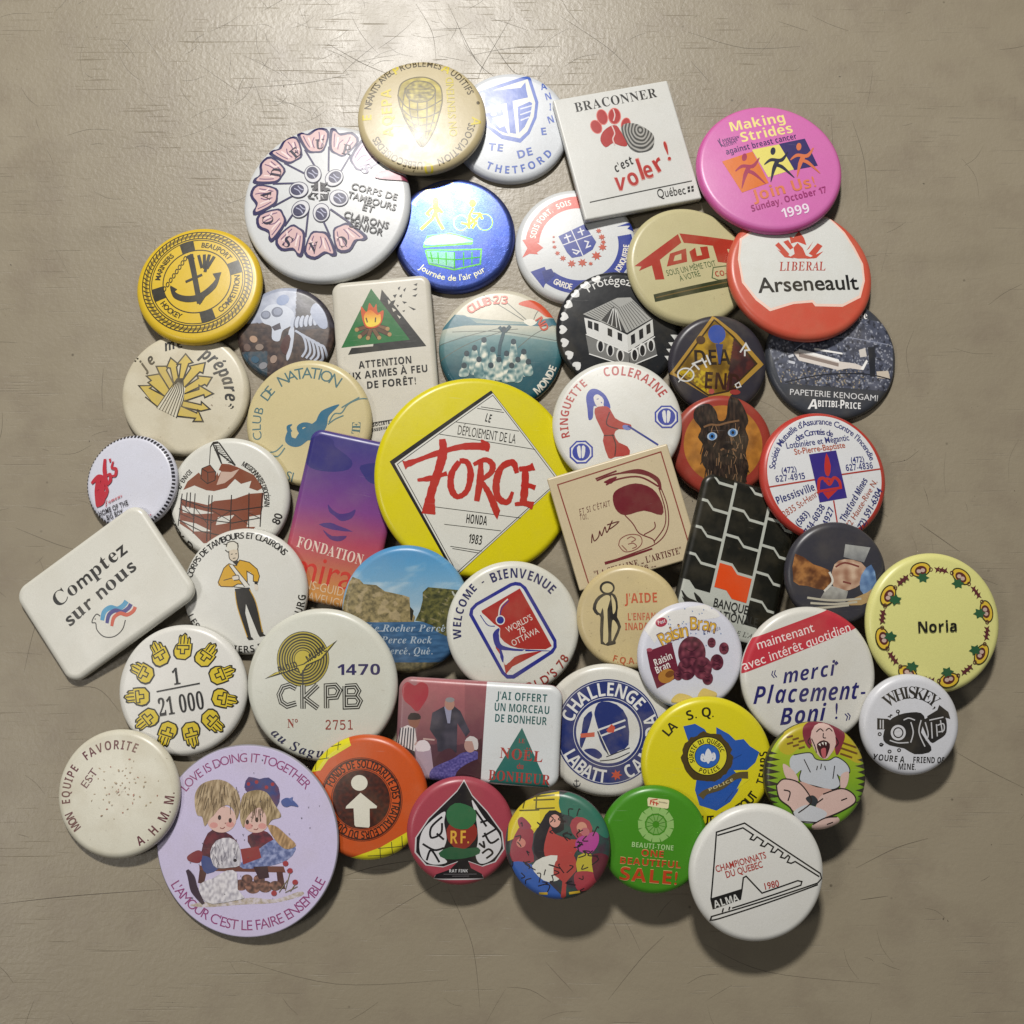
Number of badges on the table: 50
